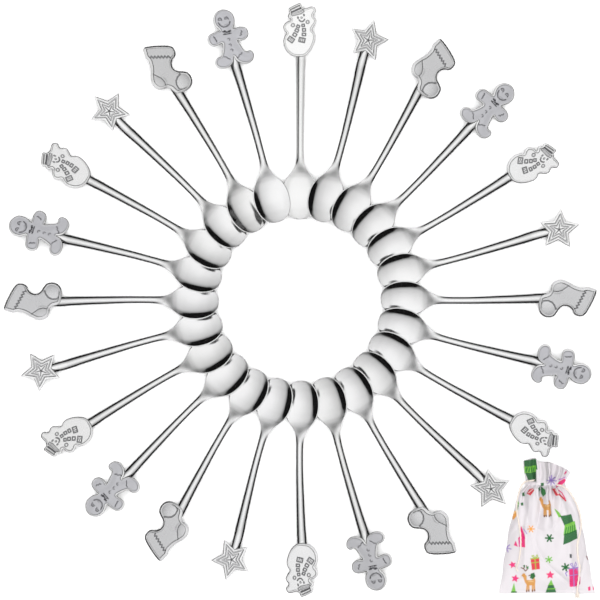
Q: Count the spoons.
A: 24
